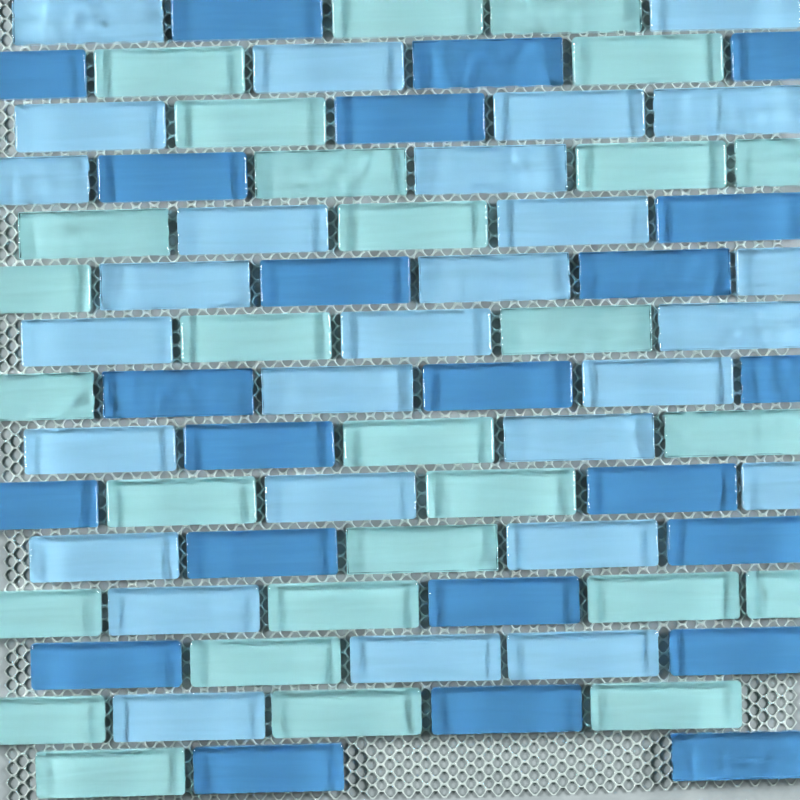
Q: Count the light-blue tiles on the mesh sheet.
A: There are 28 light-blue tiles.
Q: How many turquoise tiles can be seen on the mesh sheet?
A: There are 28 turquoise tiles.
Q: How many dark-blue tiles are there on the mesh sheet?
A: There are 23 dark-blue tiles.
